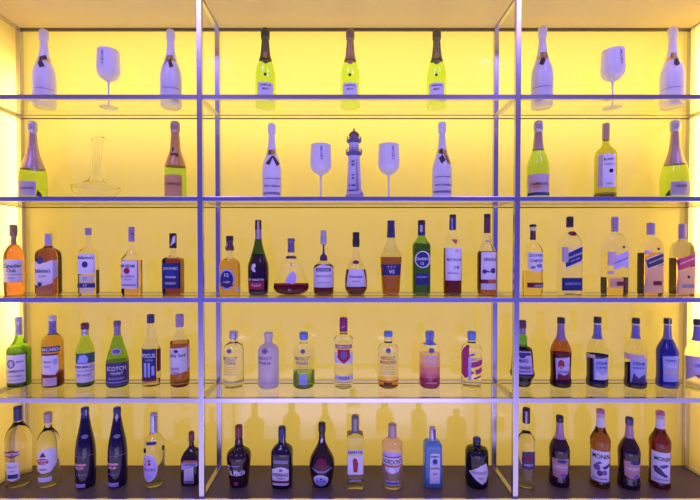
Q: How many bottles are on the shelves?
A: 70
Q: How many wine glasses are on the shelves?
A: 4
